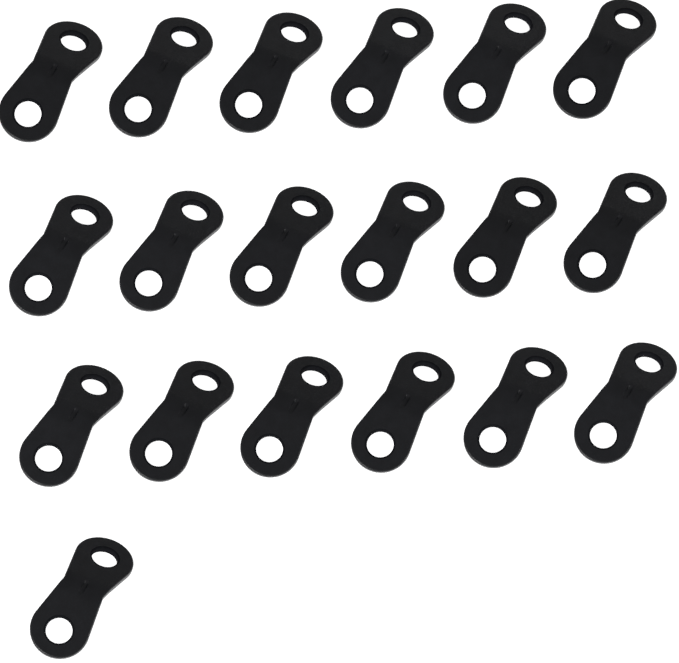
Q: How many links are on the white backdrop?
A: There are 19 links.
